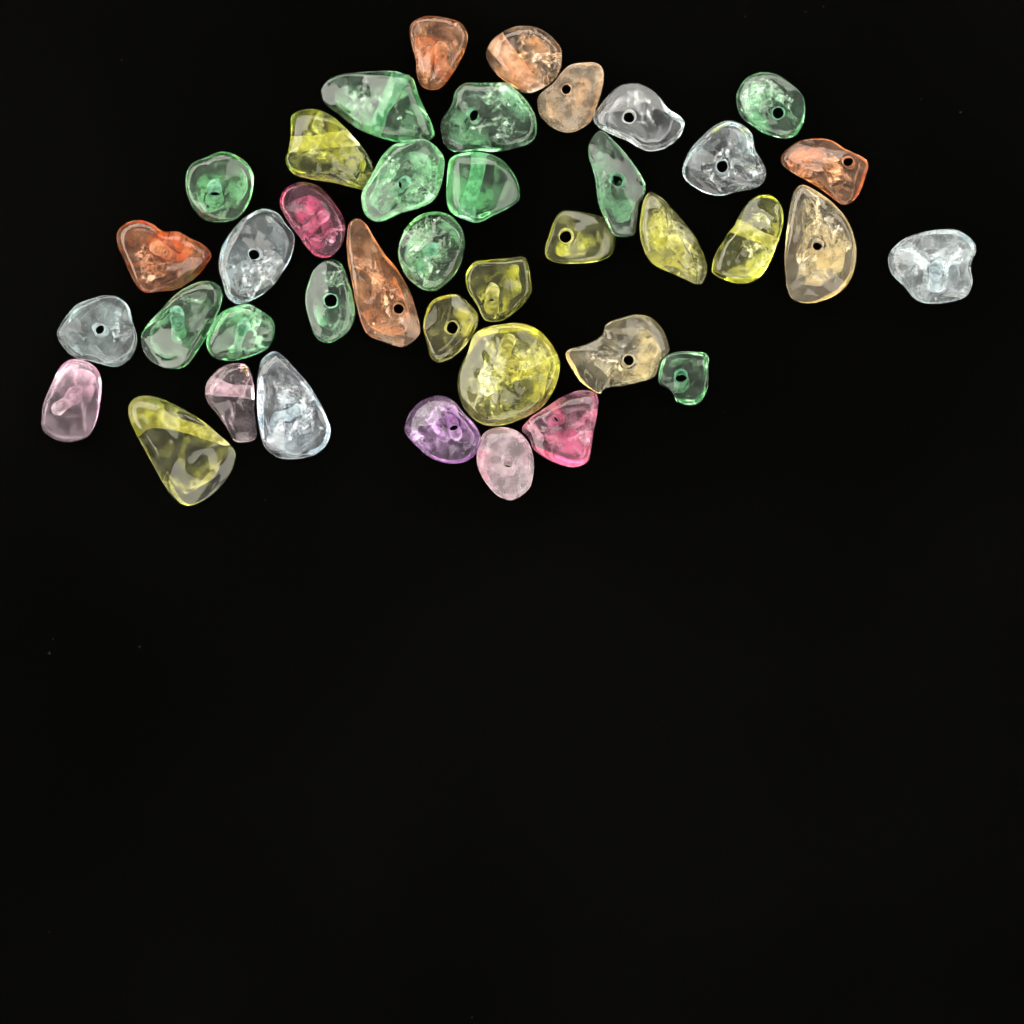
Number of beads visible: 40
